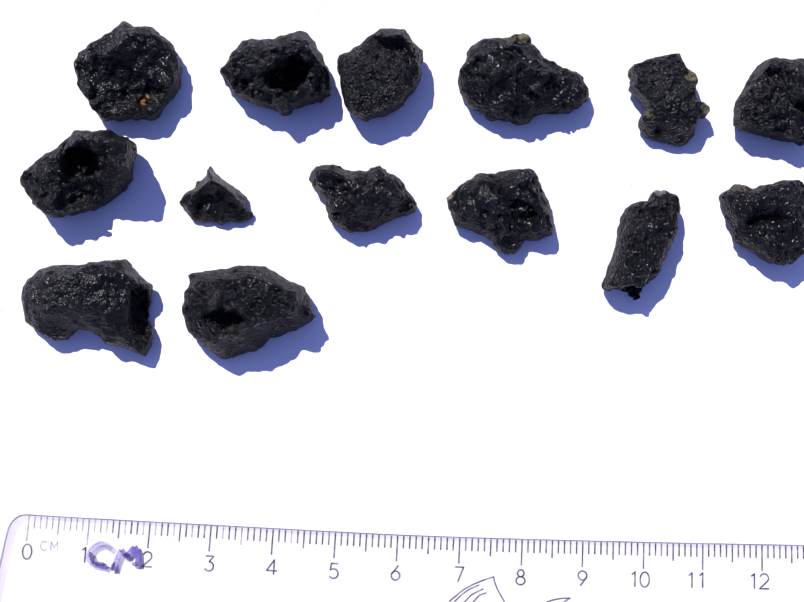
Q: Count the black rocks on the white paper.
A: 14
